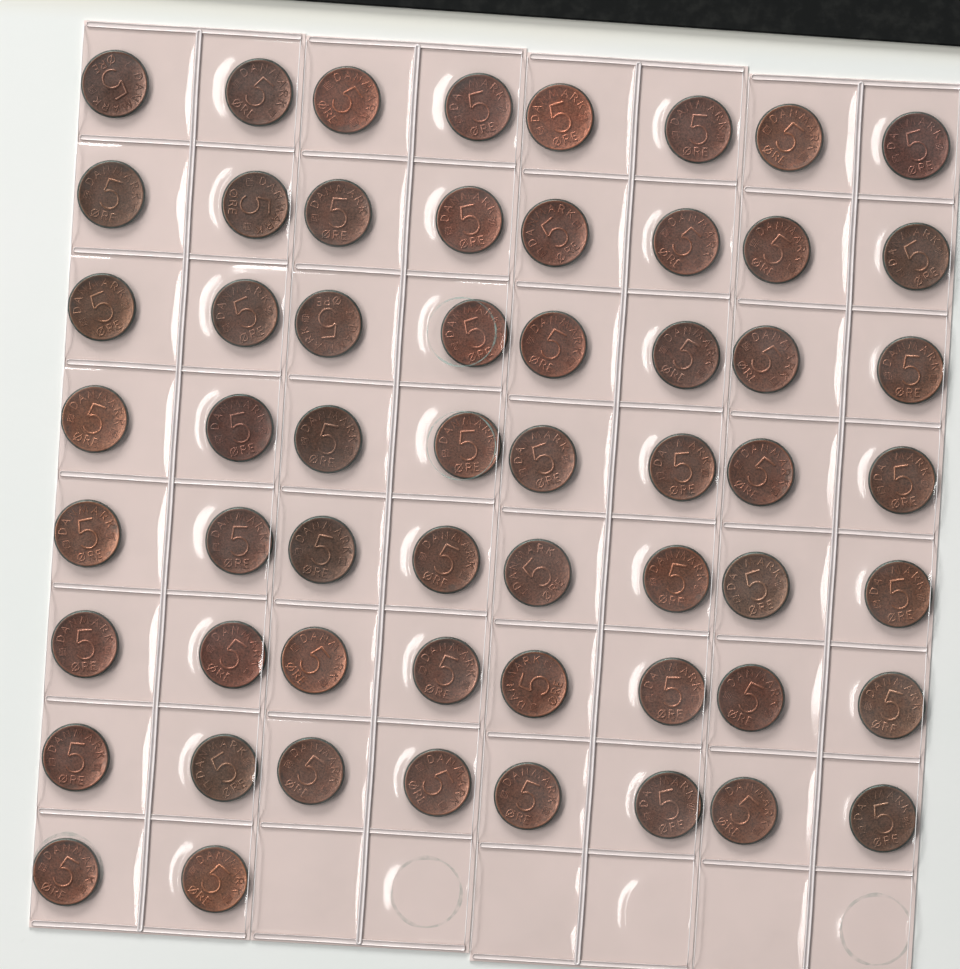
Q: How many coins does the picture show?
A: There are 58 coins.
